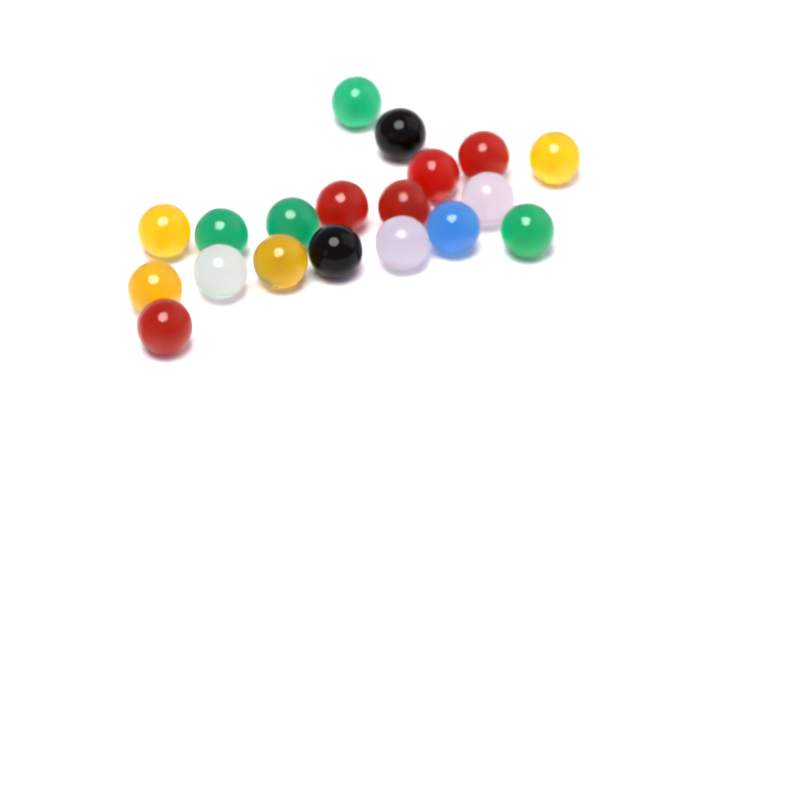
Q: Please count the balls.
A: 19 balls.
